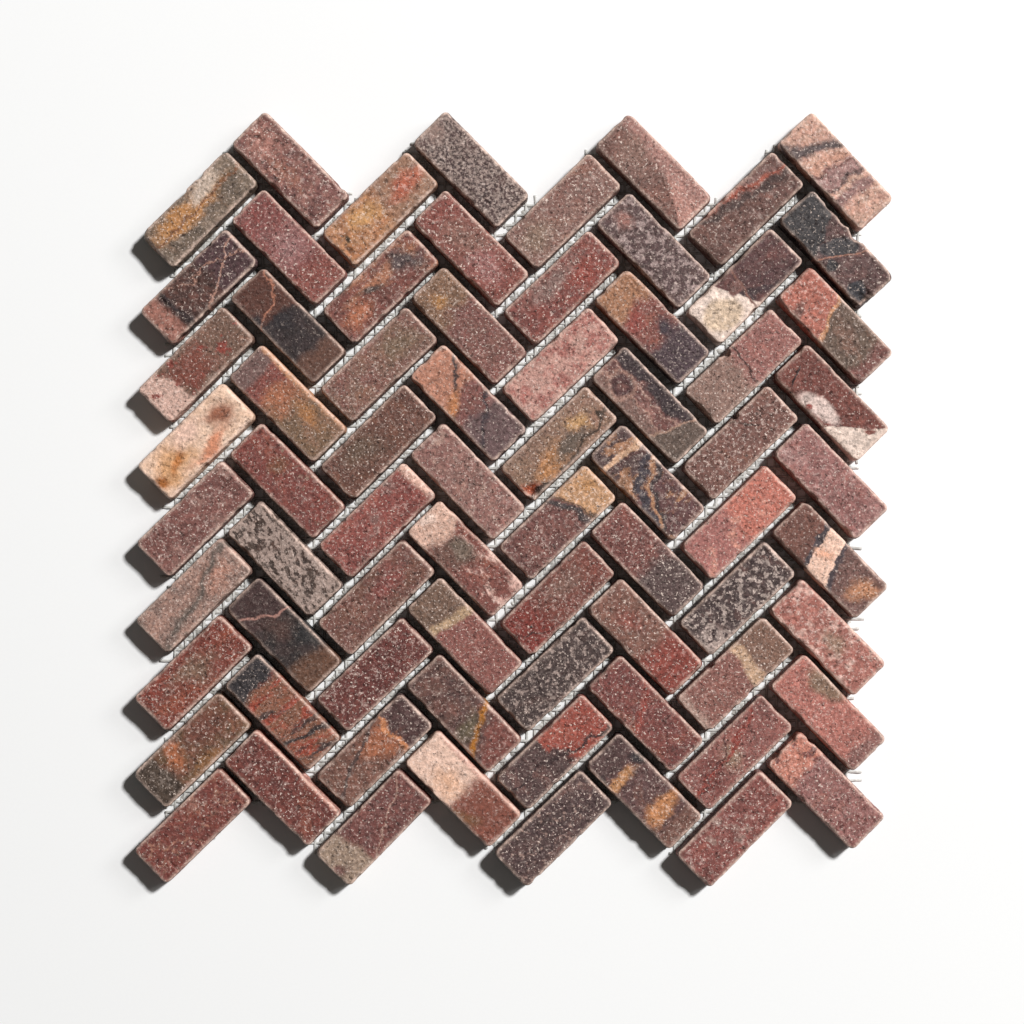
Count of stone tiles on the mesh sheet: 72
